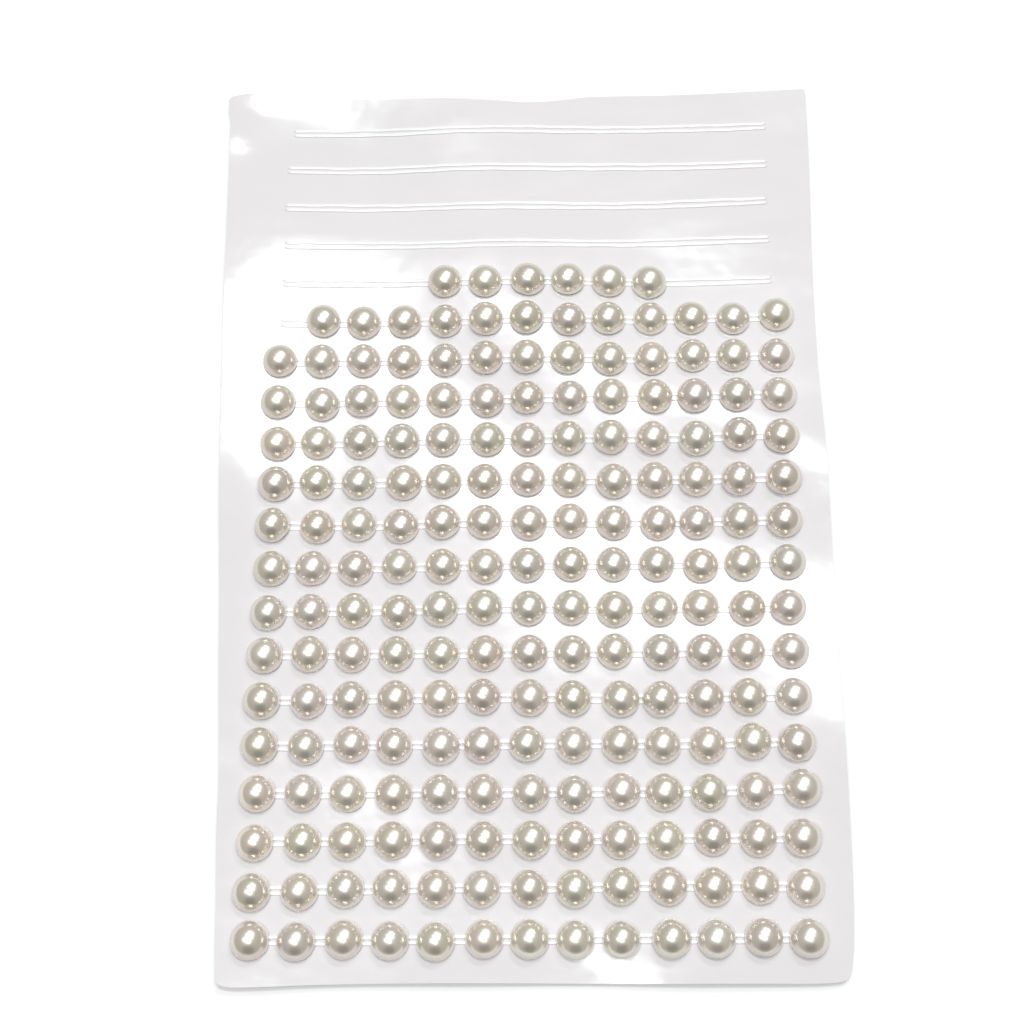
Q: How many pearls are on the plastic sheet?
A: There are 200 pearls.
